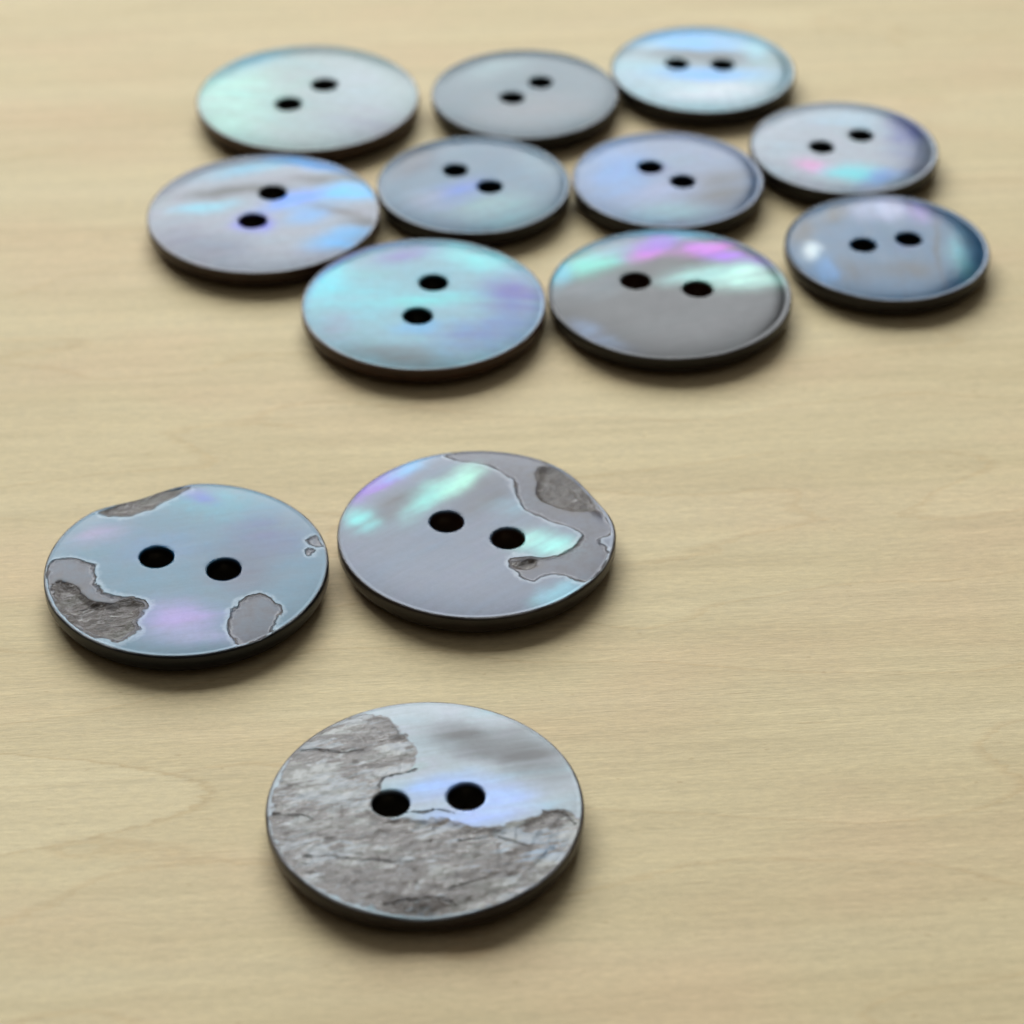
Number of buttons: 13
